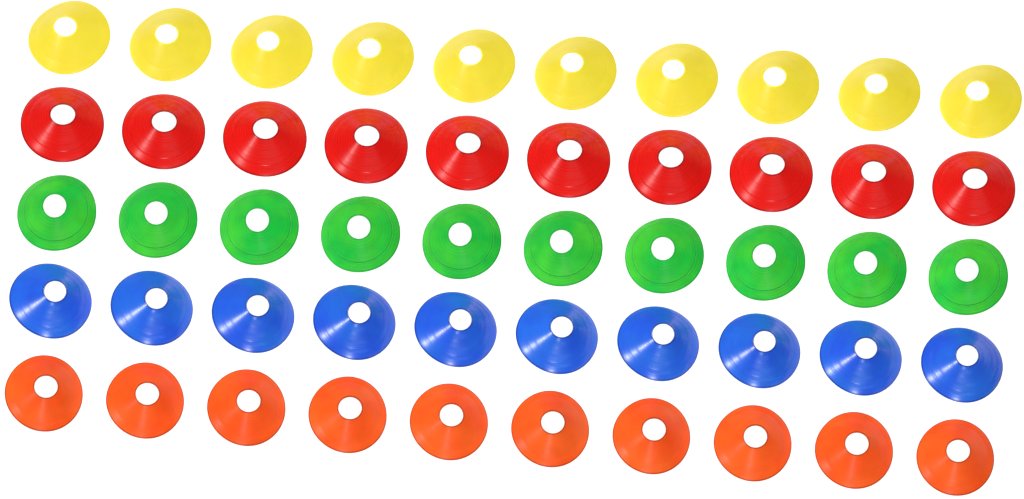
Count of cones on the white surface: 50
